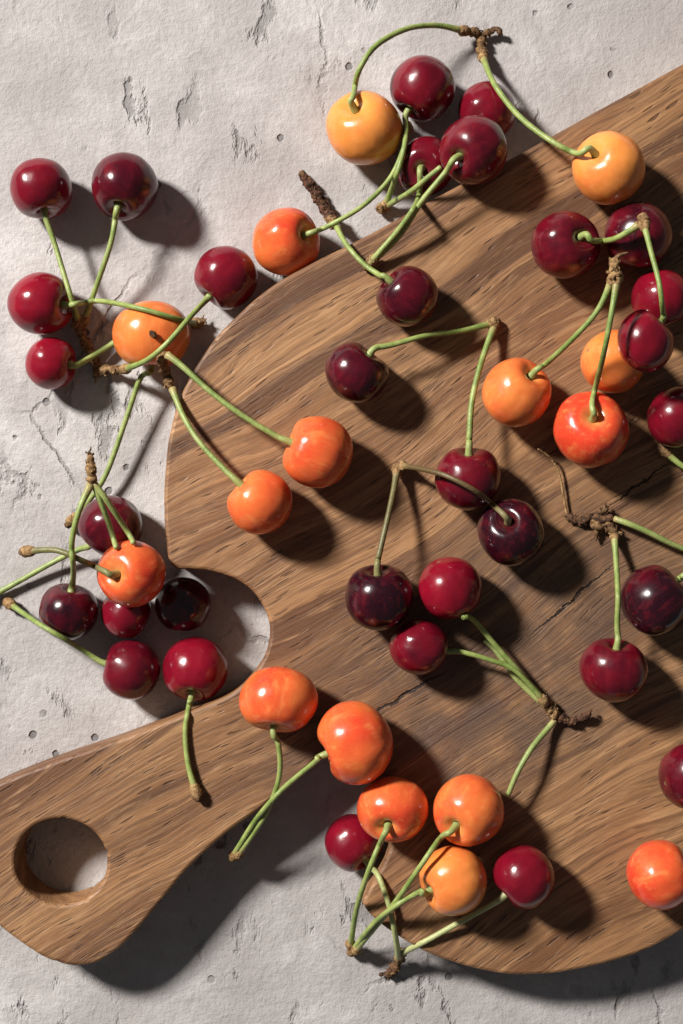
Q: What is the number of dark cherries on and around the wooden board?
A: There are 32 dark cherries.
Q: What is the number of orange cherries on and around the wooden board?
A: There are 16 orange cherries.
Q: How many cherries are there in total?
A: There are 48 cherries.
